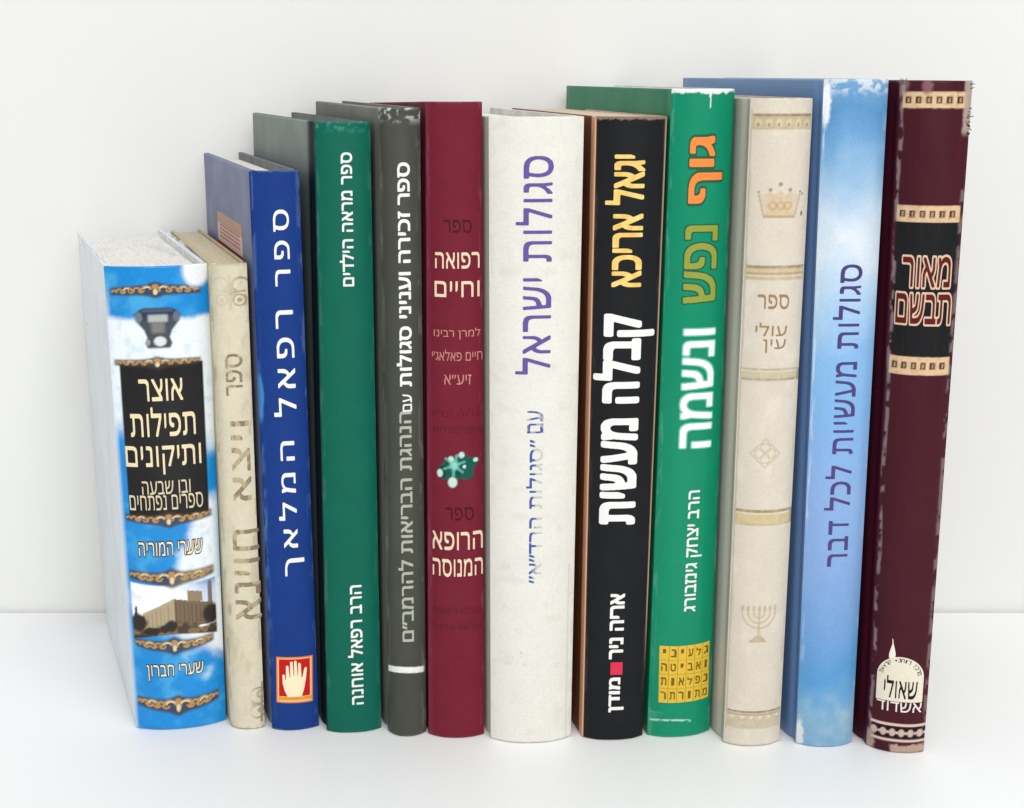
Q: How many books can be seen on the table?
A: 12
